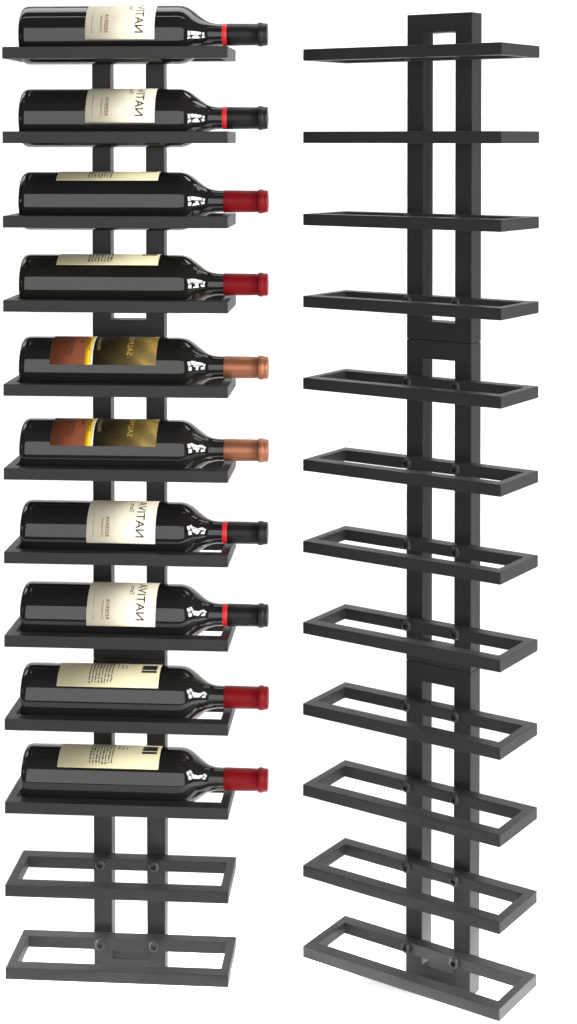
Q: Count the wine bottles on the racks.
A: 10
